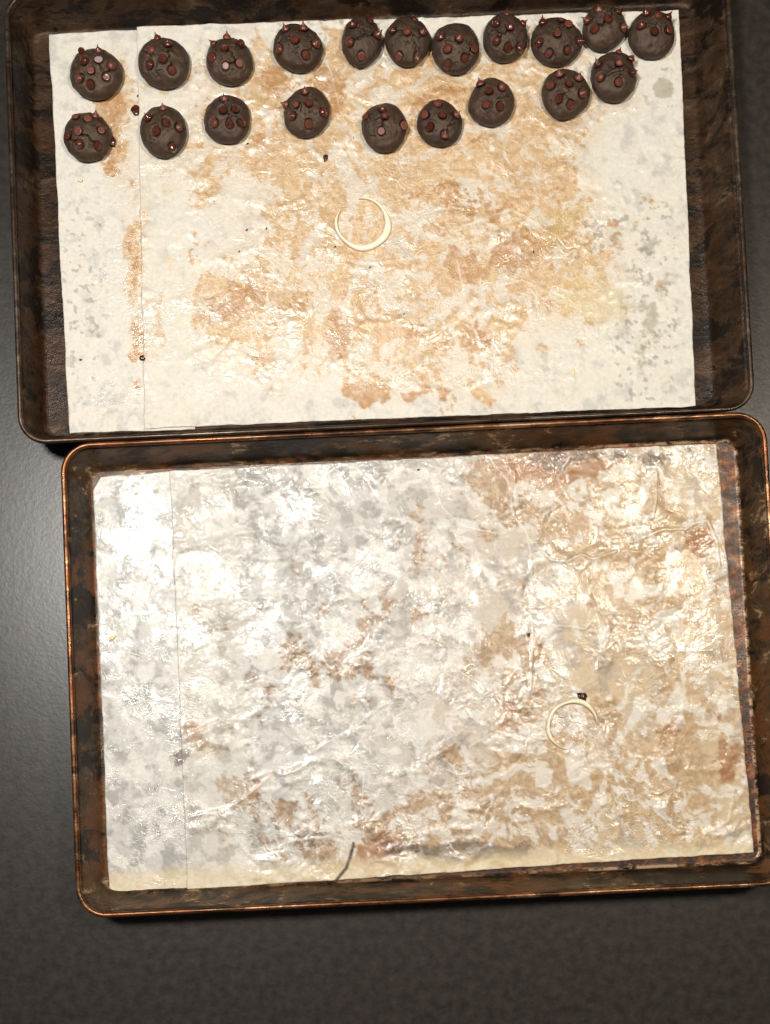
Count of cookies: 20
